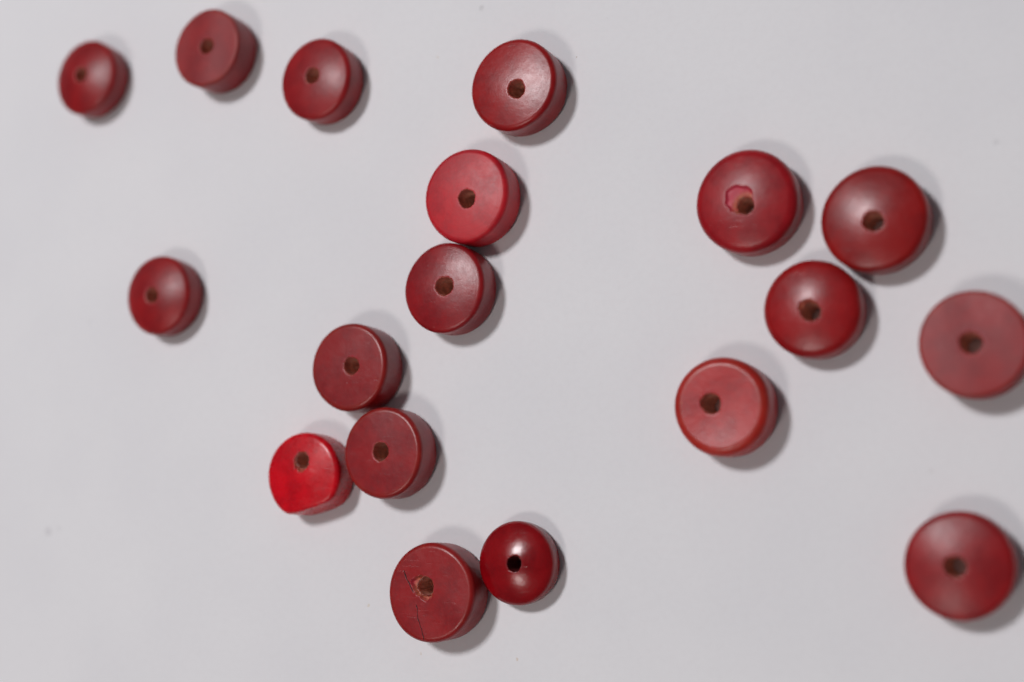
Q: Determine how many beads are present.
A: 18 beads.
